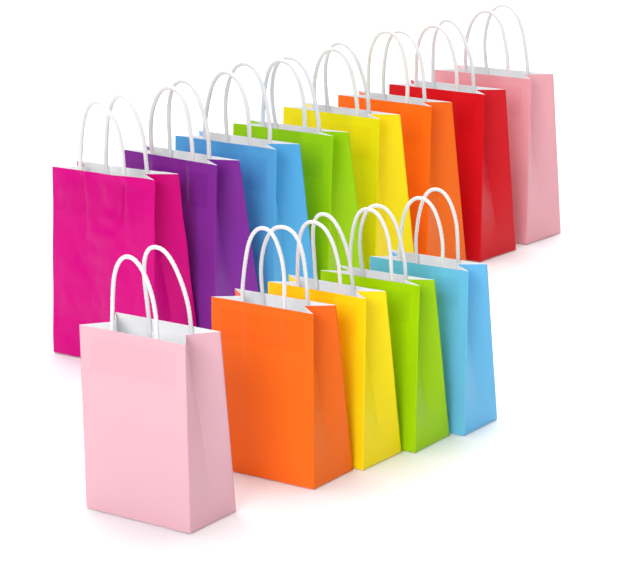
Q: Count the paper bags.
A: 13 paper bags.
